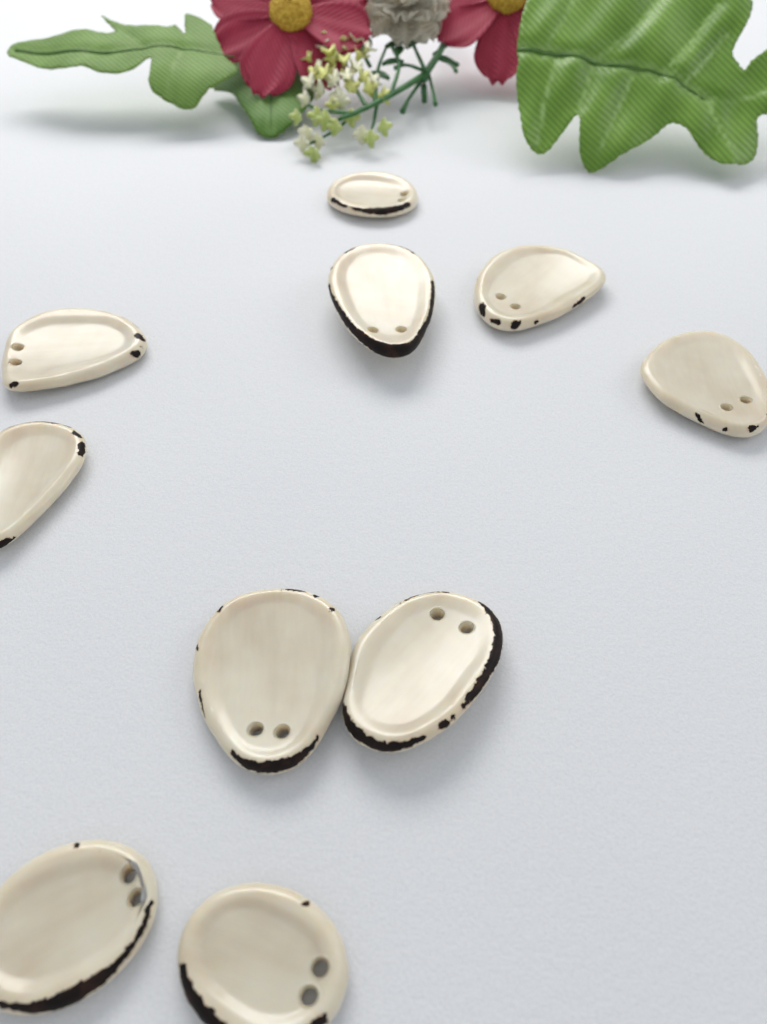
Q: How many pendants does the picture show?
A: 10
